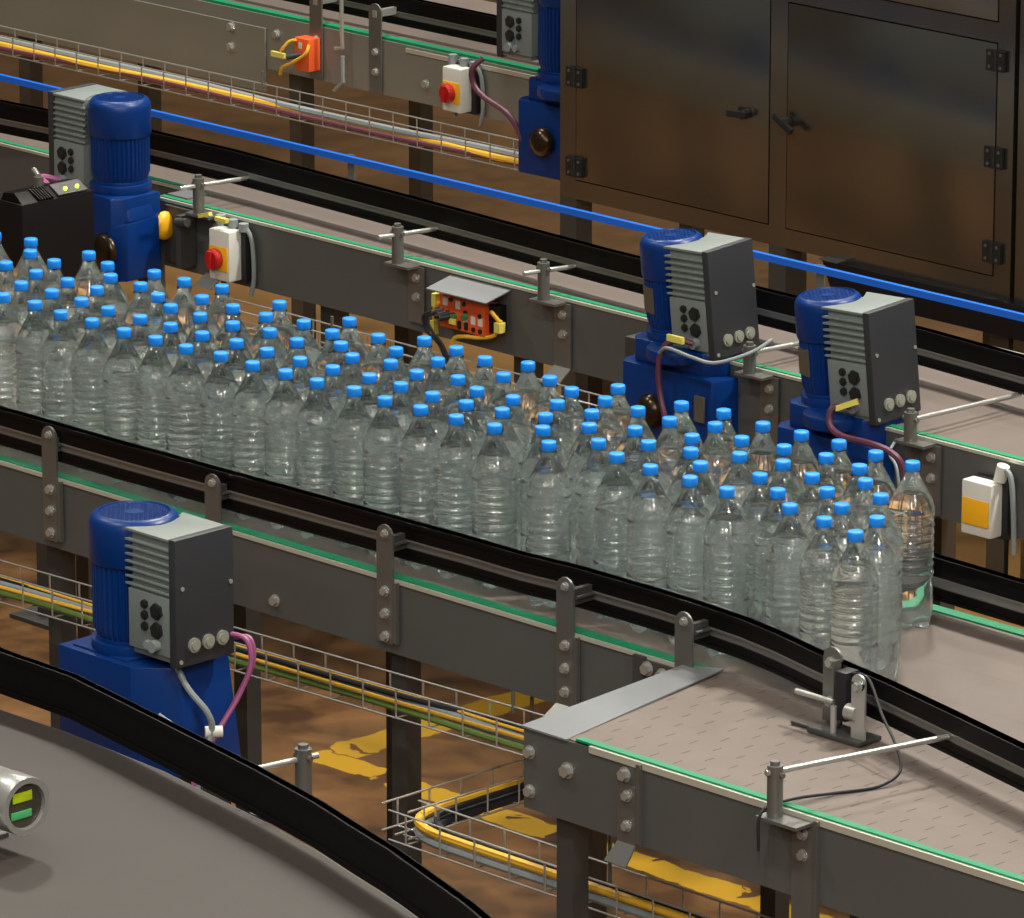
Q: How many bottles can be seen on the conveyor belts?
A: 122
